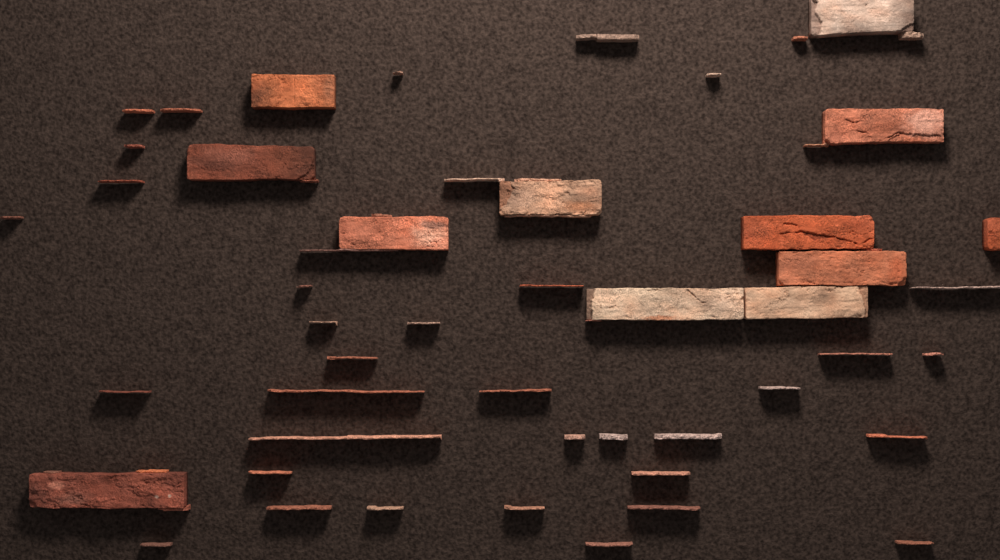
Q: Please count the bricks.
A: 12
